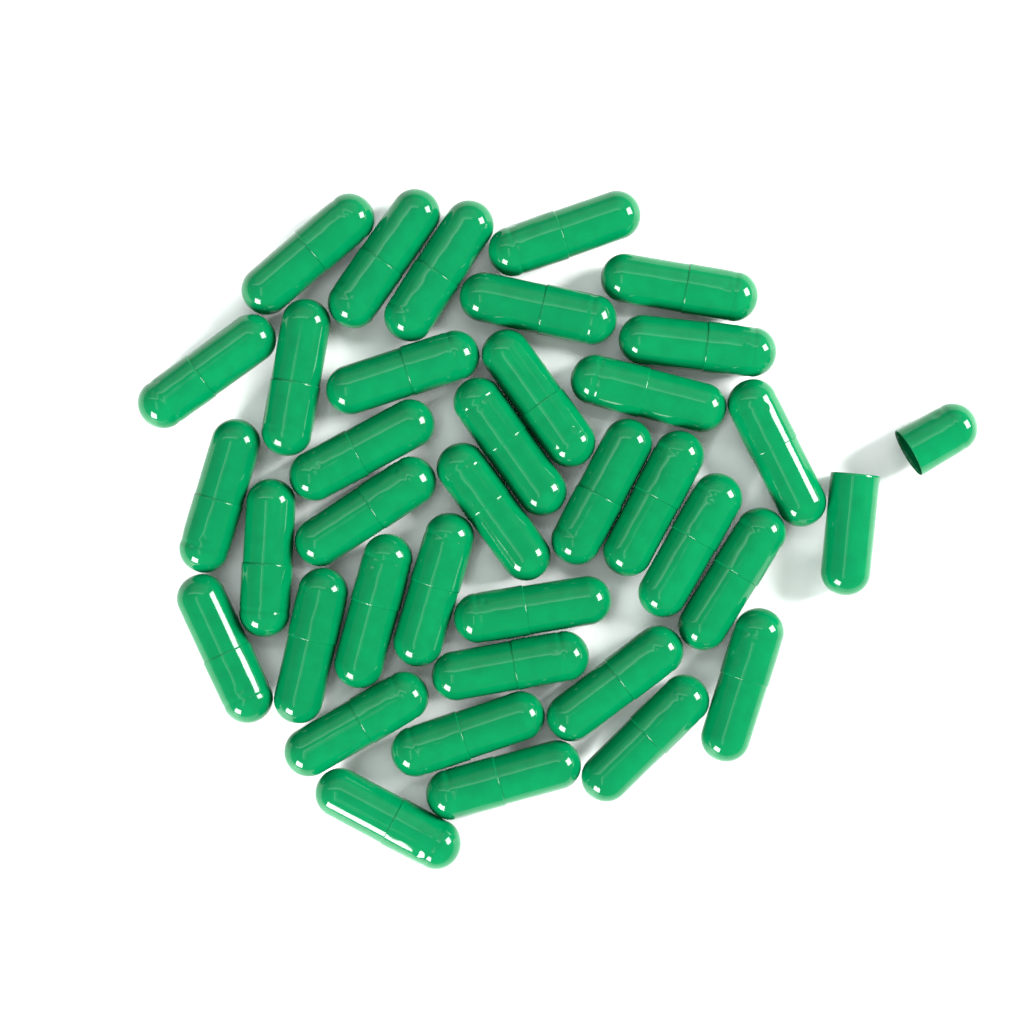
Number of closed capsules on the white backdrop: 36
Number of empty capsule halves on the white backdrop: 2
